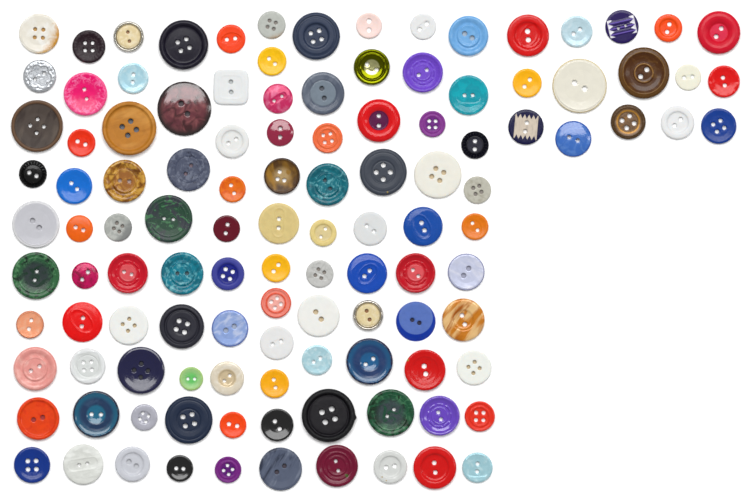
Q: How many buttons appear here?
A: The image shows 116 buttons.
